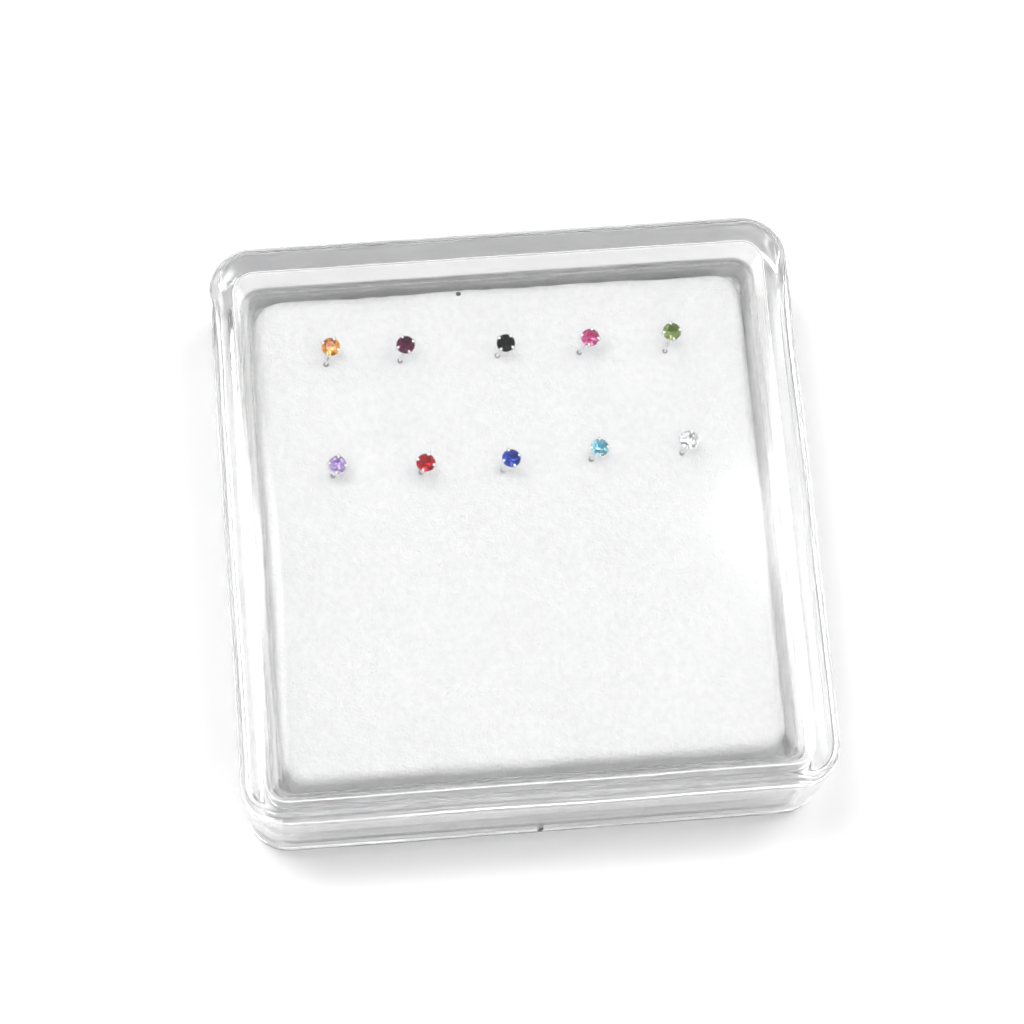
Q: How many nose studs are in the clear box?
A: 10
